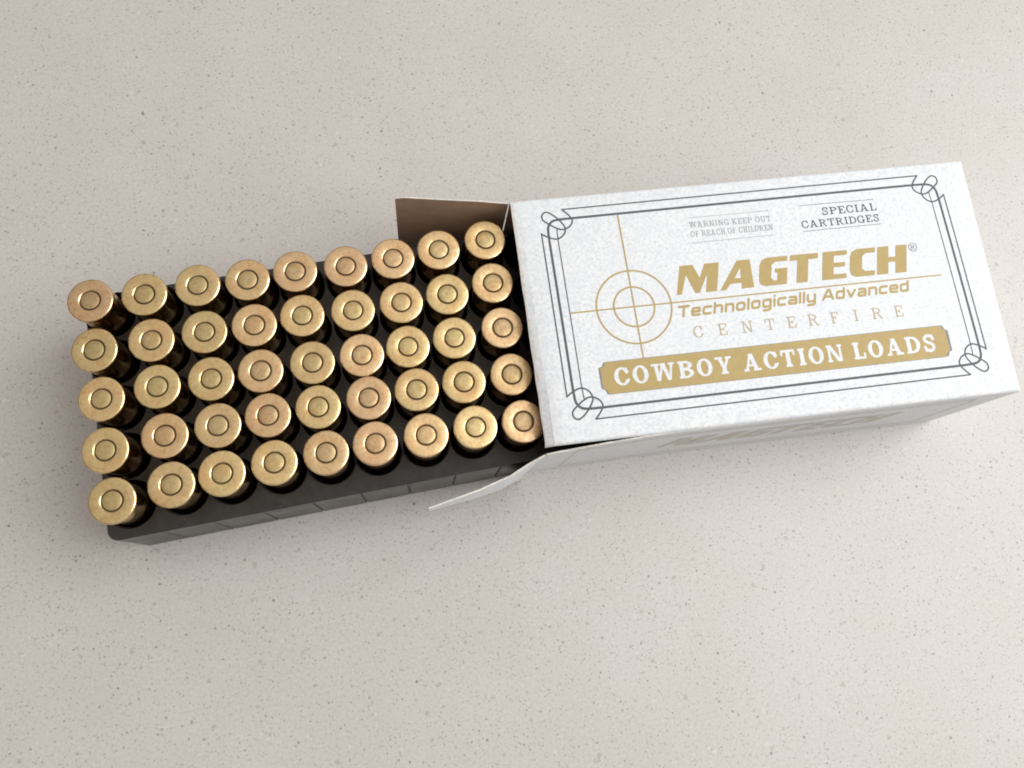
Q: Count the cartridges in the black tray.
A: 45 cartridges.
